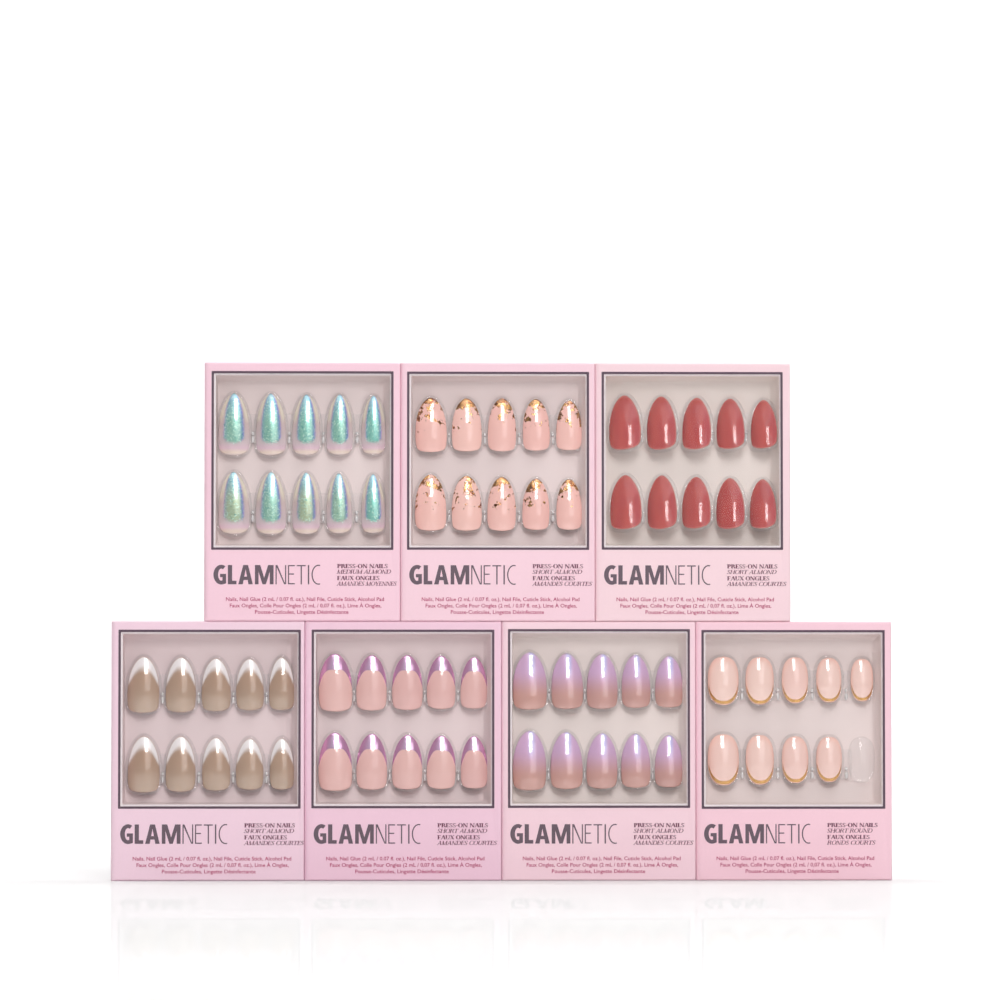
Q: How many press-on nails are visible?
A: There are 69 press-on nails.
